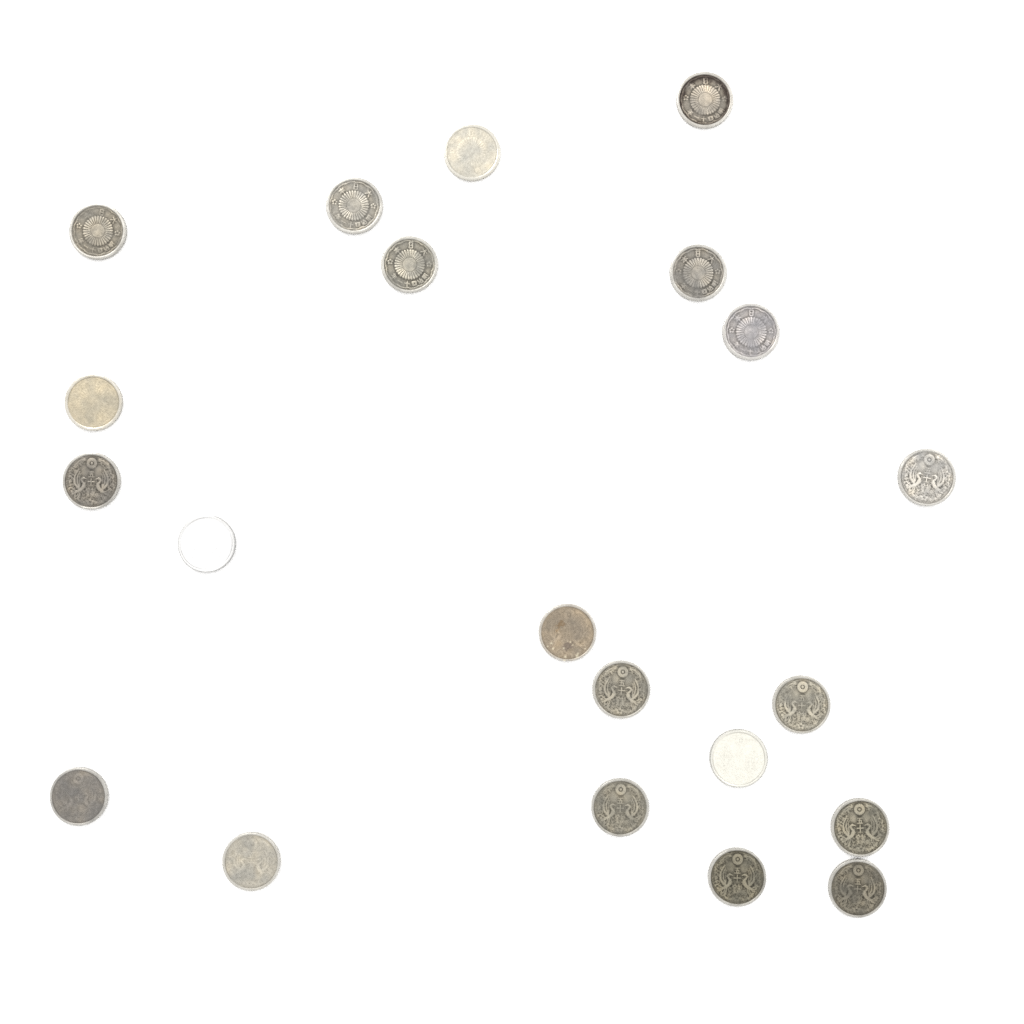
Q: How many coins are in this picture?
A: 21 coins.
